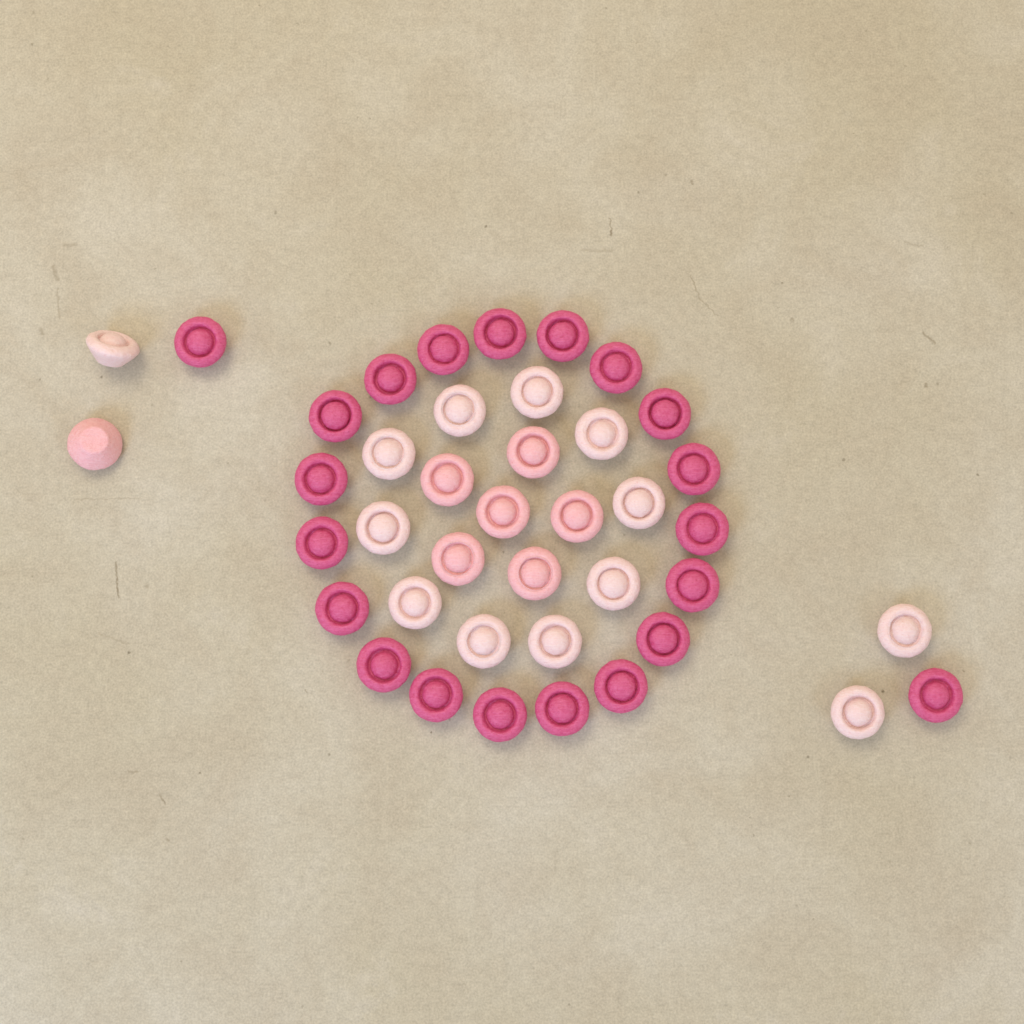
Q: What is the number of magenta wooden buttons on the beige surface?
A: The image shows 21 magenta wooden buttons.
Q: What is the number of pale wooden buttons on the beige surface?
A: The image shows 13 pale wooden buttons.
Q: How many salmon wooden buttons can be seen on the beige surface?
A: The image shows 7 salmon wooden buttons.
